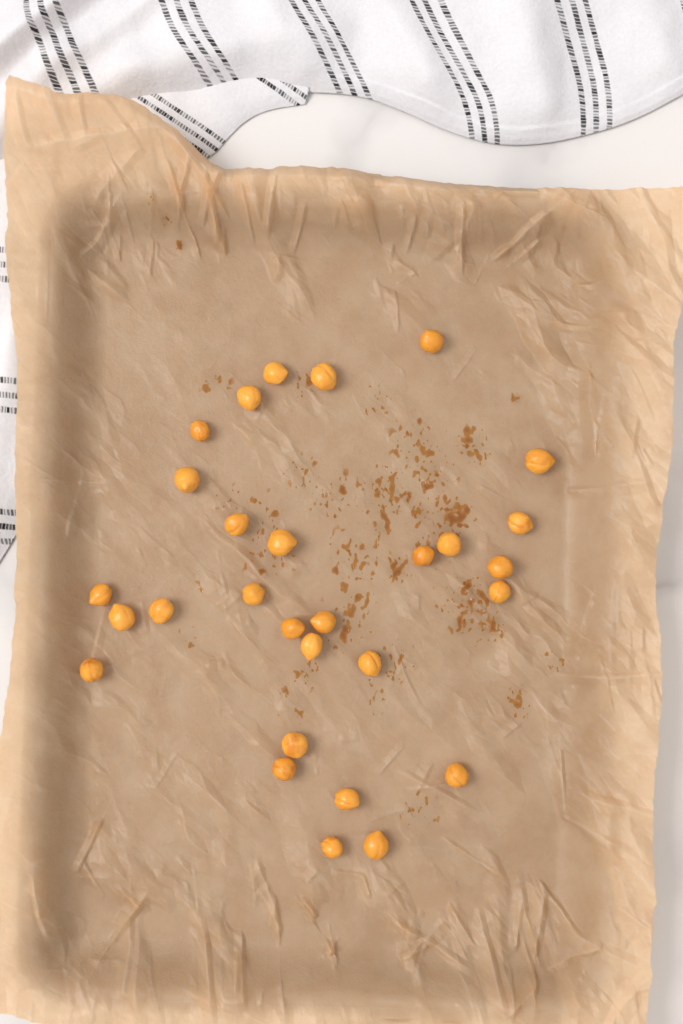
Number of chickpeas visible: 29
